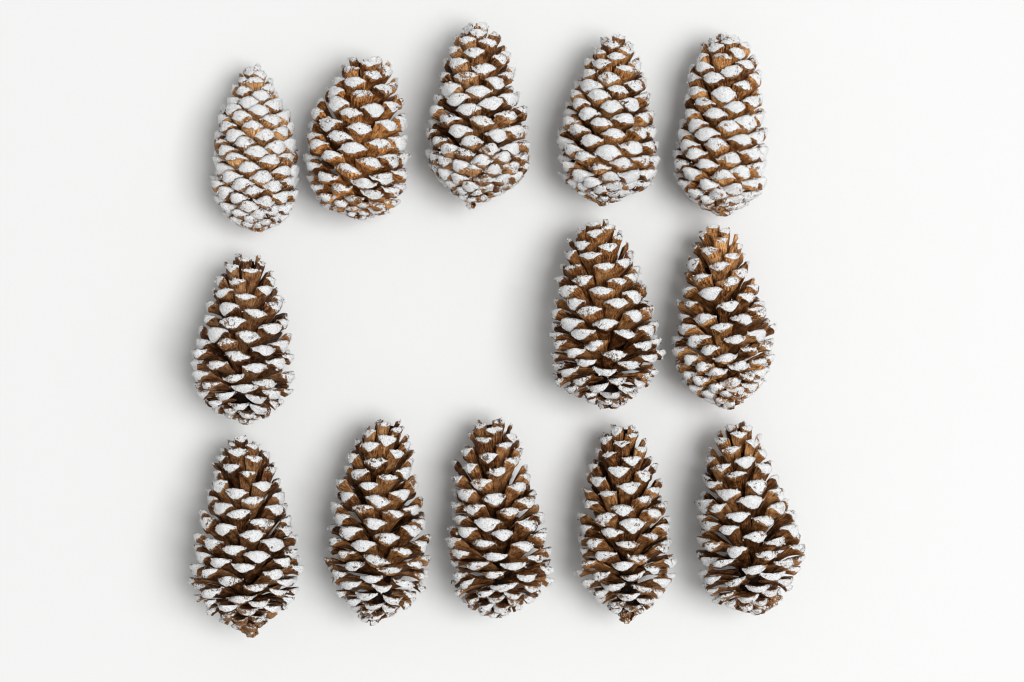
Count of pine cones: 13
